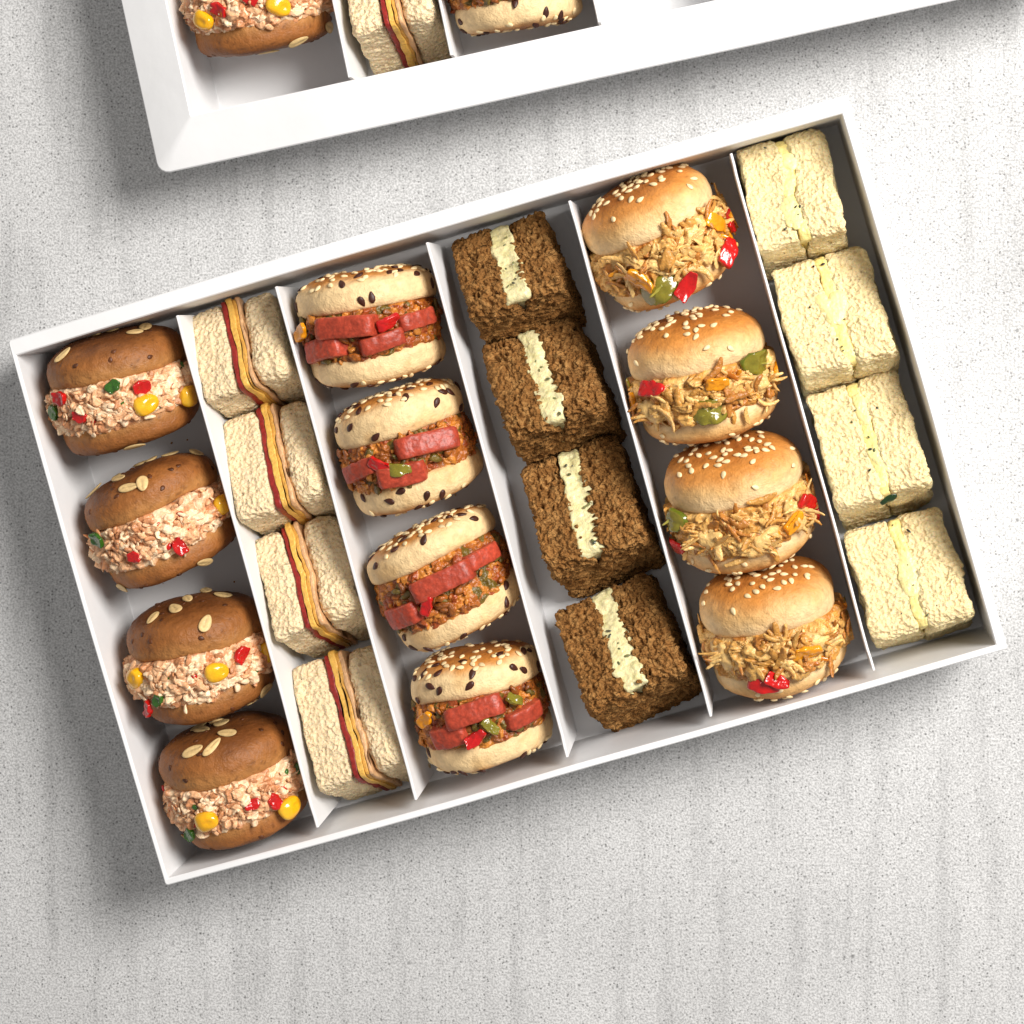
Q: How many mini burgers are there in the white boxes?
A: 14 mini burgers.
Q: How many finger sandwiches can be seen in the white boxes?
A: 13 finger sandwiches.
